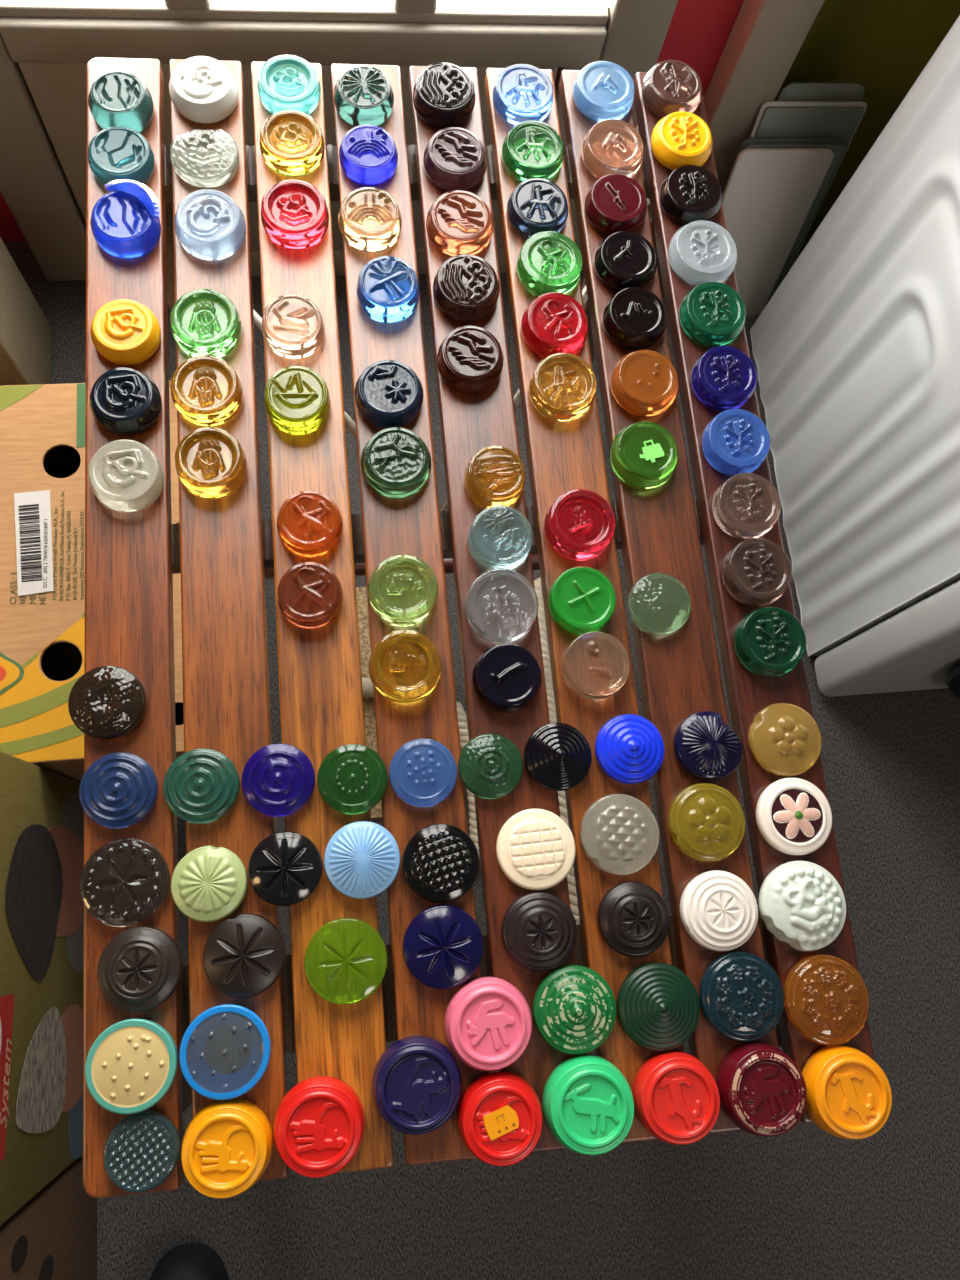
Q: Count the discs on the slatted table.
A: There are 107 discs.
